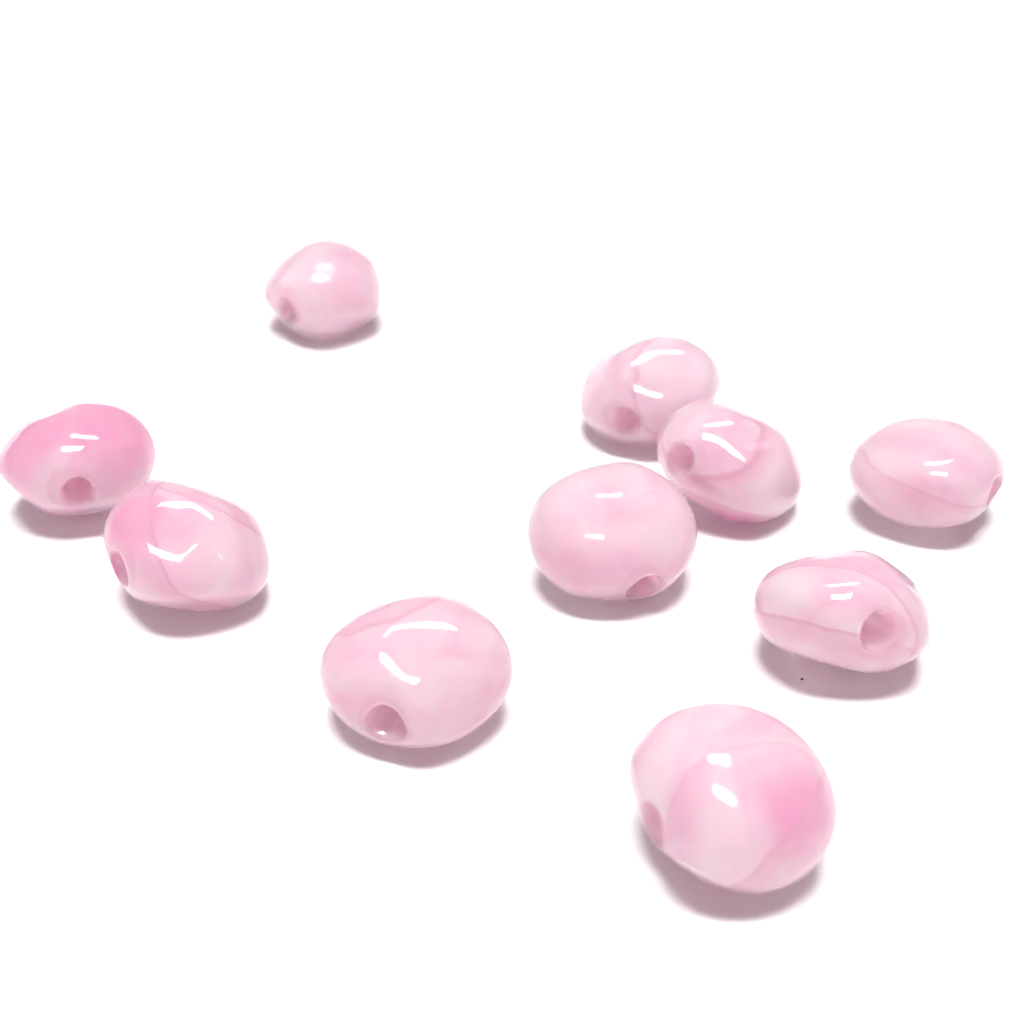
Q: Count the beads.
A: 10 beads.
